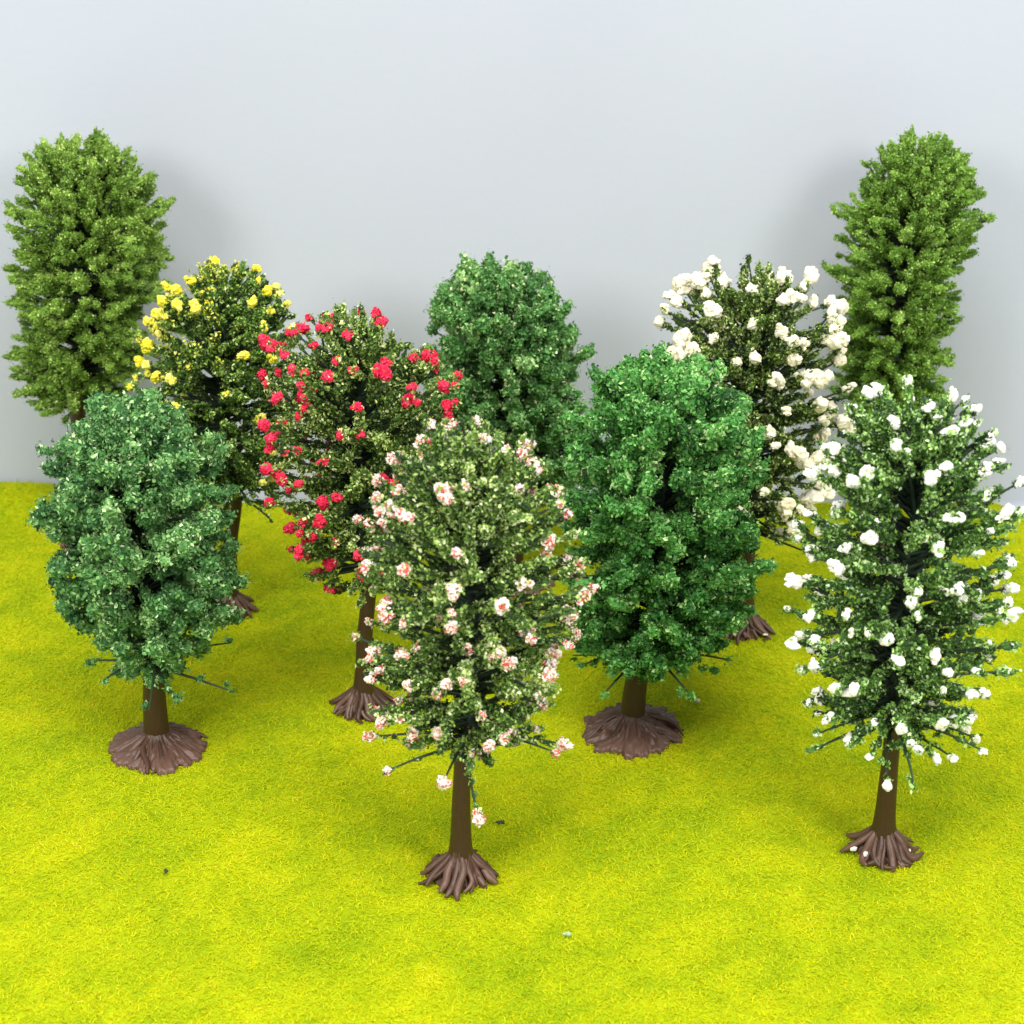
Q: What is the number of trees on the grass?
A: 10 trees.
